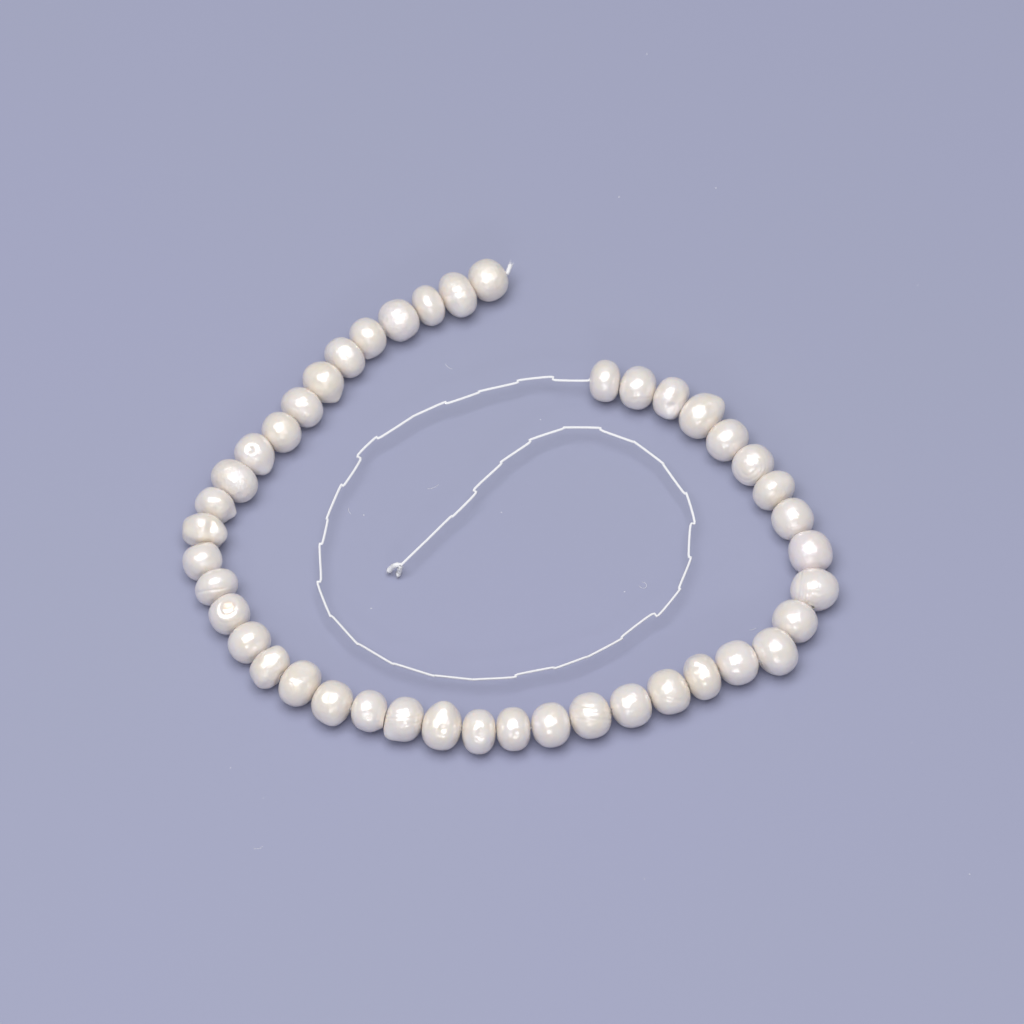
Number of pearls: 43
